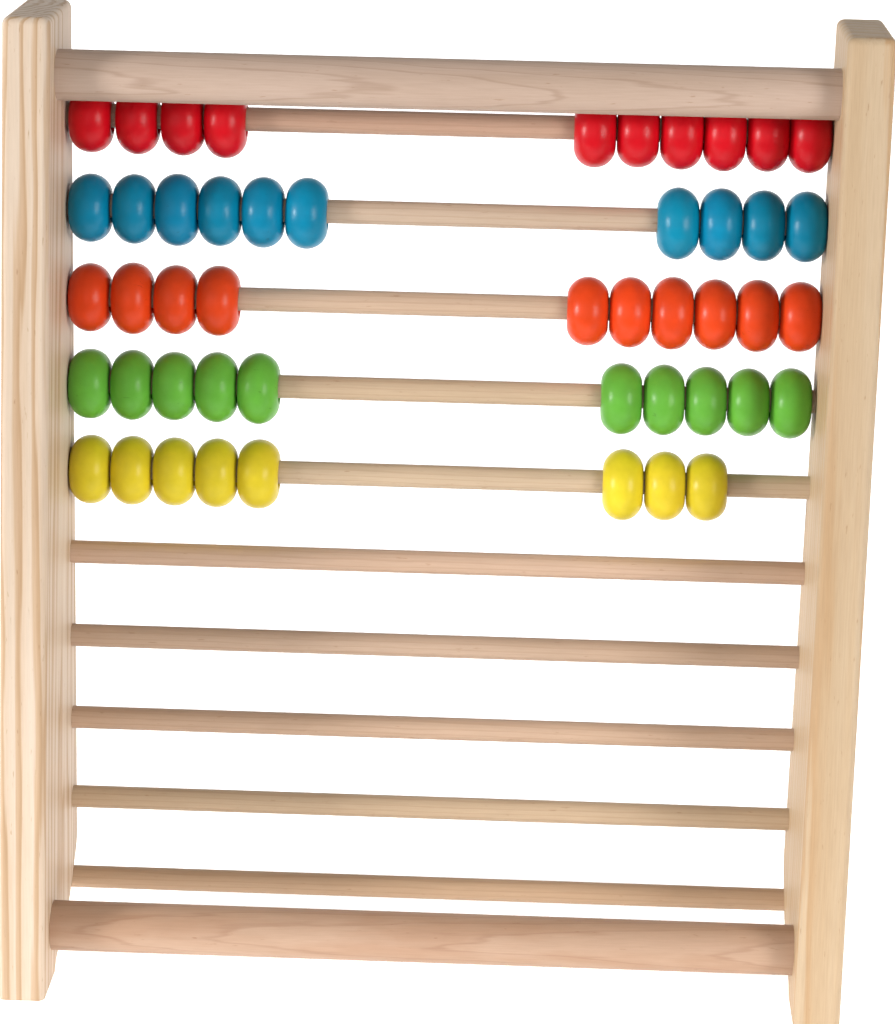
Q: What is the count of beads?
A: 48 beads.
